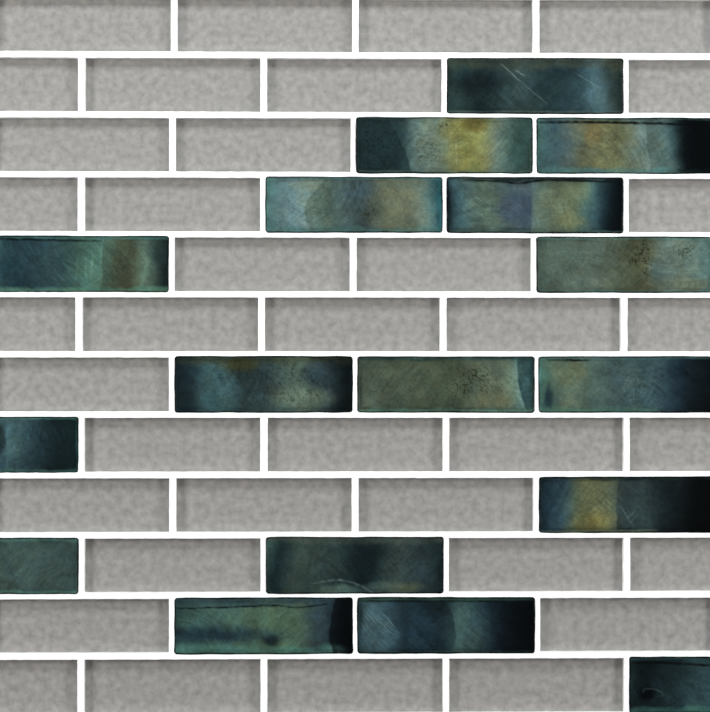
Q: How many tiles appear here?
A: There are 17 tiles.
